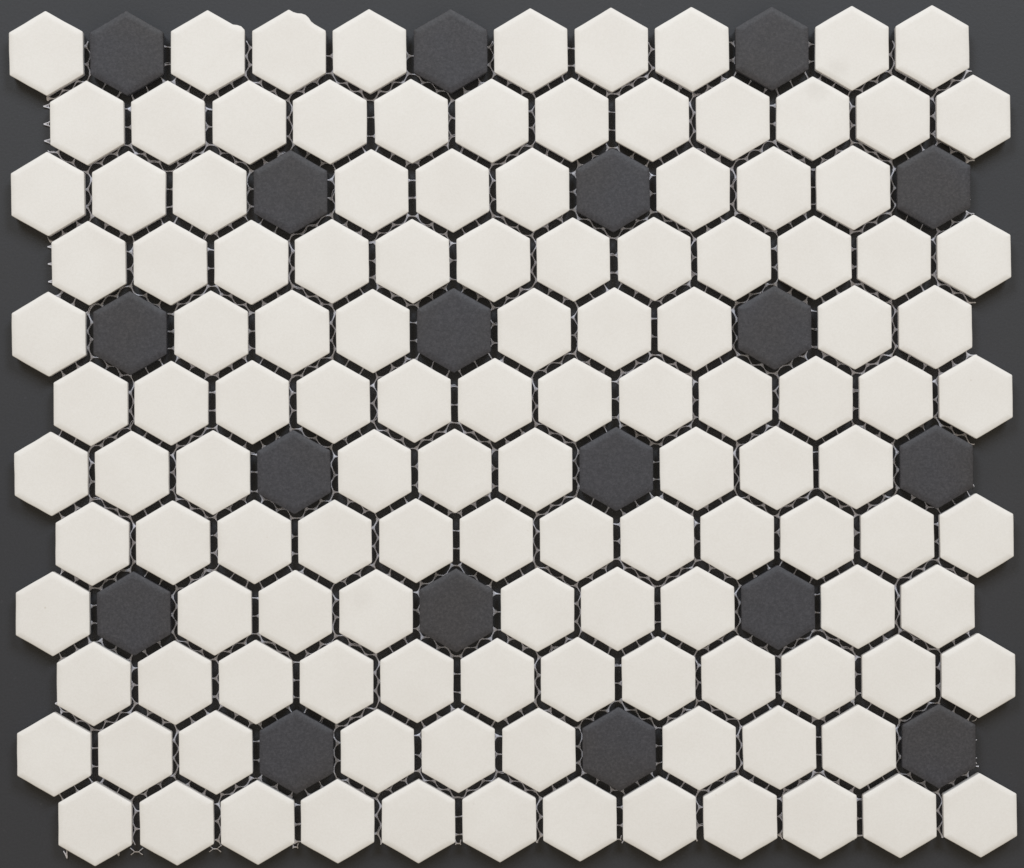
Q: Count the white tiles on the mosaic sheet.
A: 126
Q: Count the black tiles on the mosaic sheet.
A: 18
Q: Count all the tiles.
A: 144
